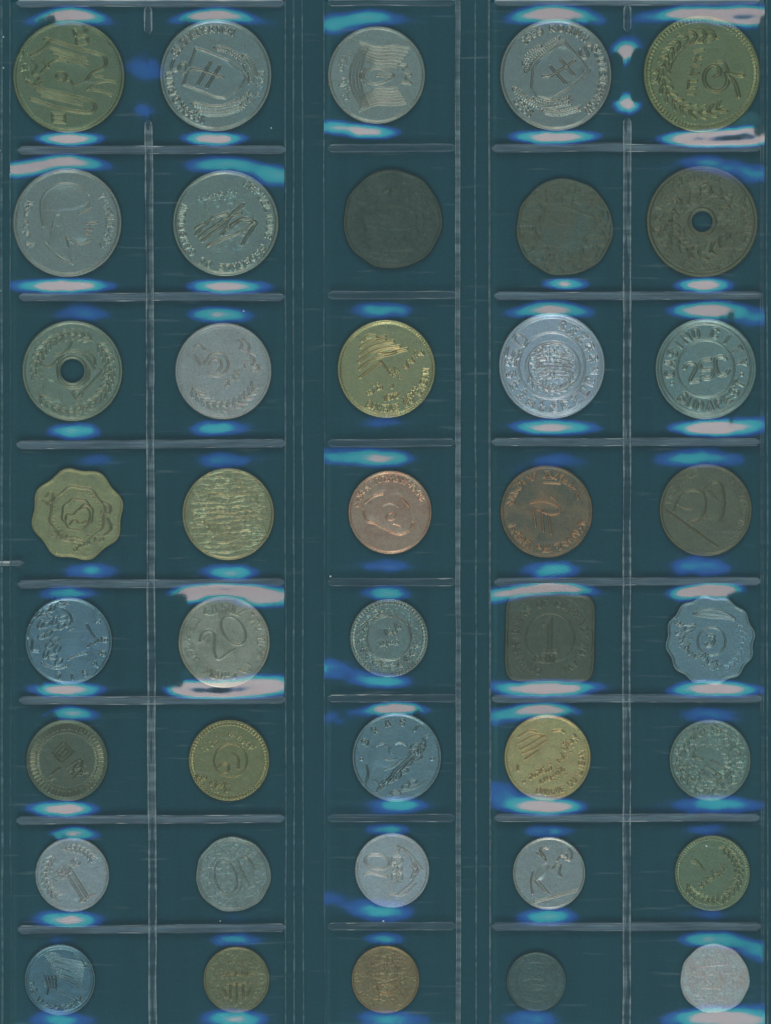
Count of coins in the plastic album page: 40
